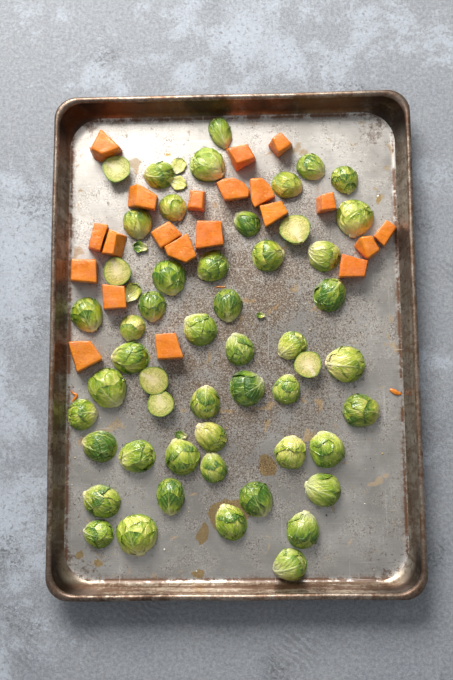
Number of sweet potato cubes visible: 21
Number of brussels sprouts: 52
